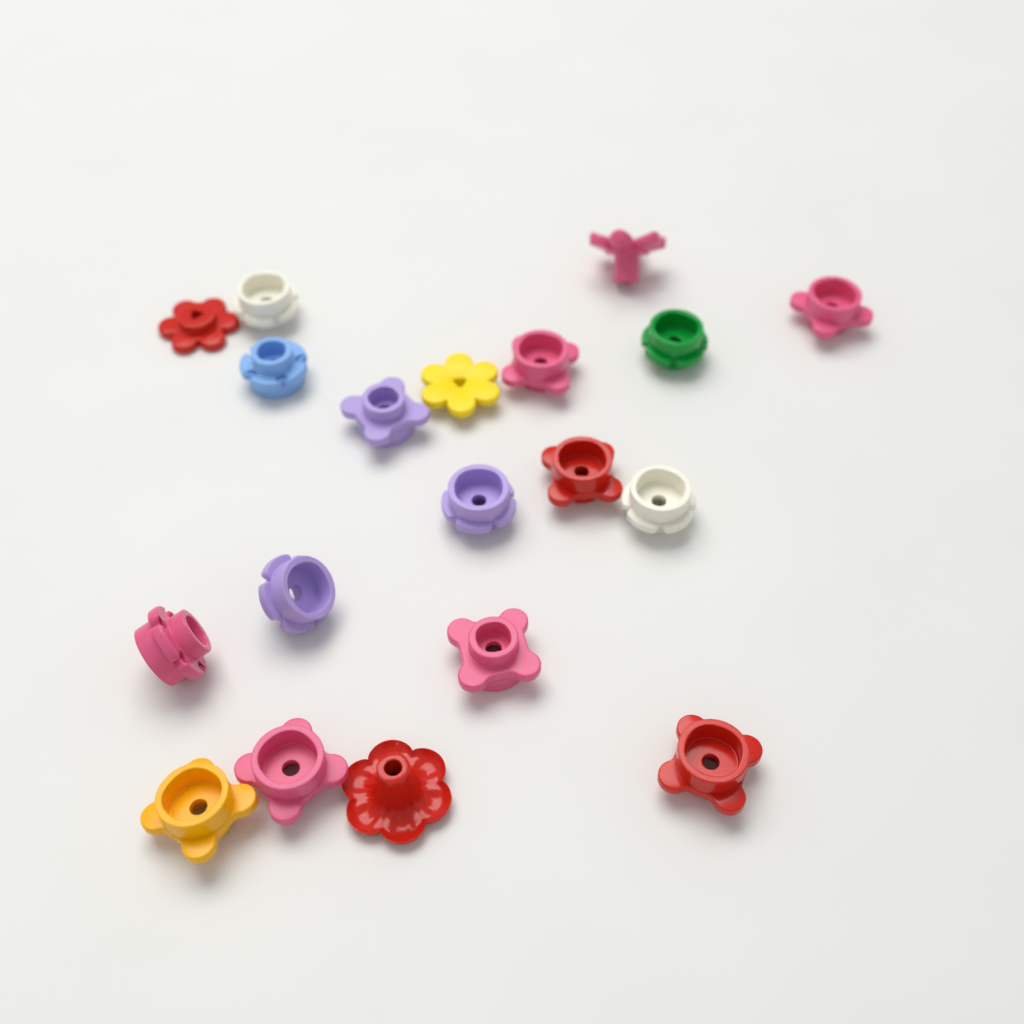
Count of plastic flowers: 19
